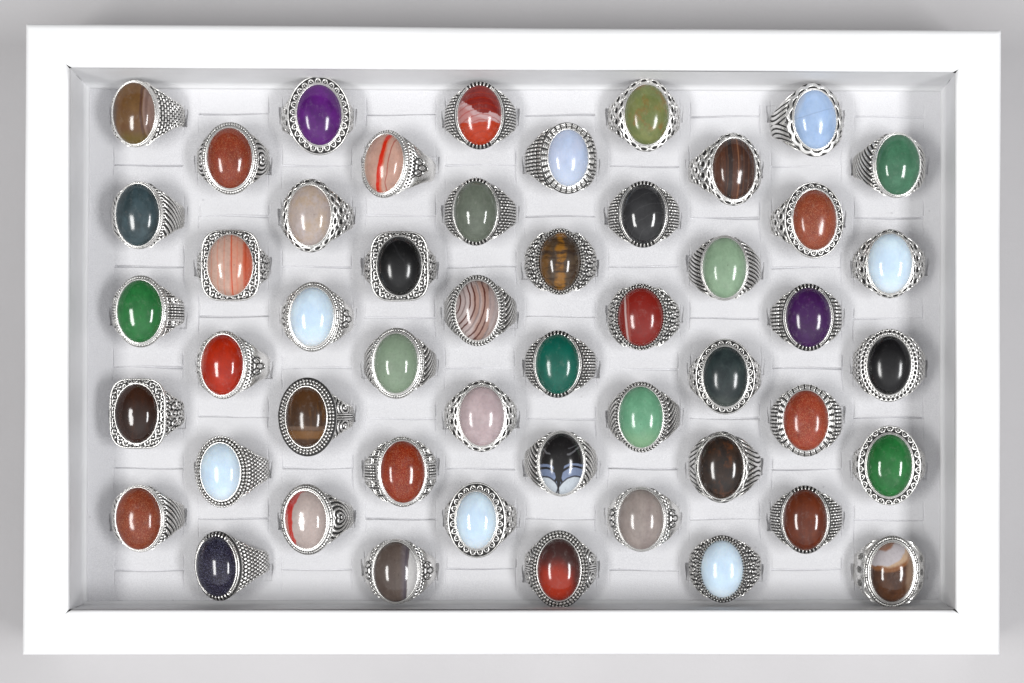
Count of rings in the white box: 50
